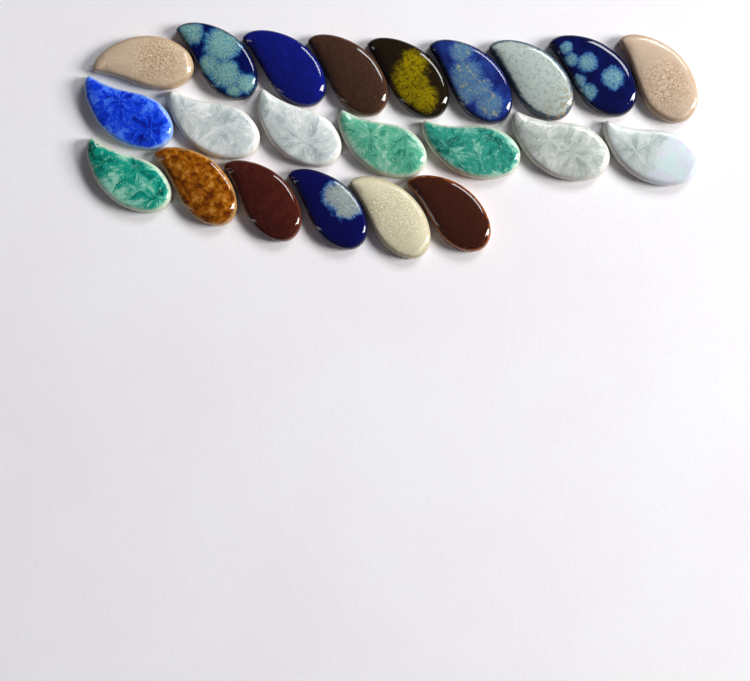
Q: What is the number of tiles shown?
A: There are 22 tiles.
